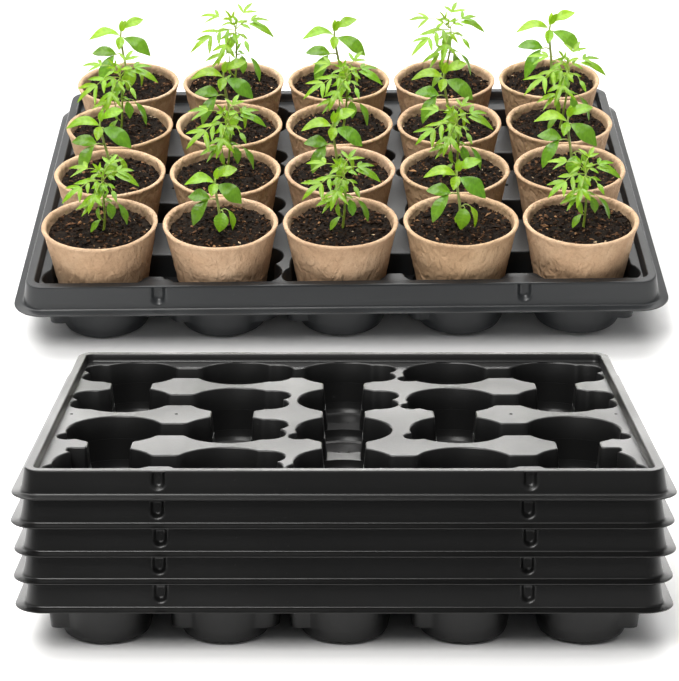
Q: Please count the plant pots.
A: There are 20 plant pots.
